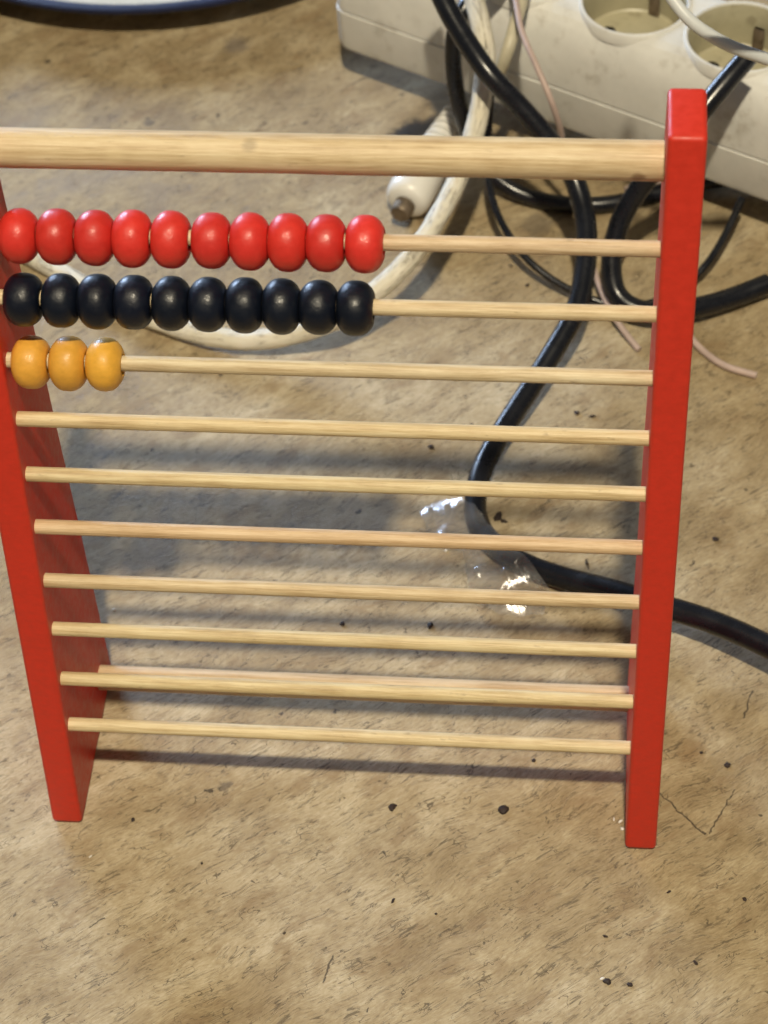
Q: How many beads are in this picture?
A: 23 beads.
